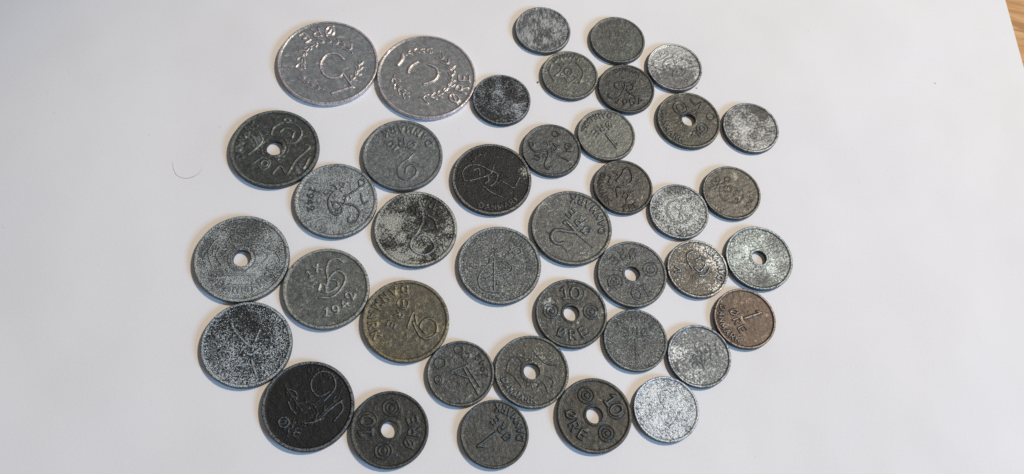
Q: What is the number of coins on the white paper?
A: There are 40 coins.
